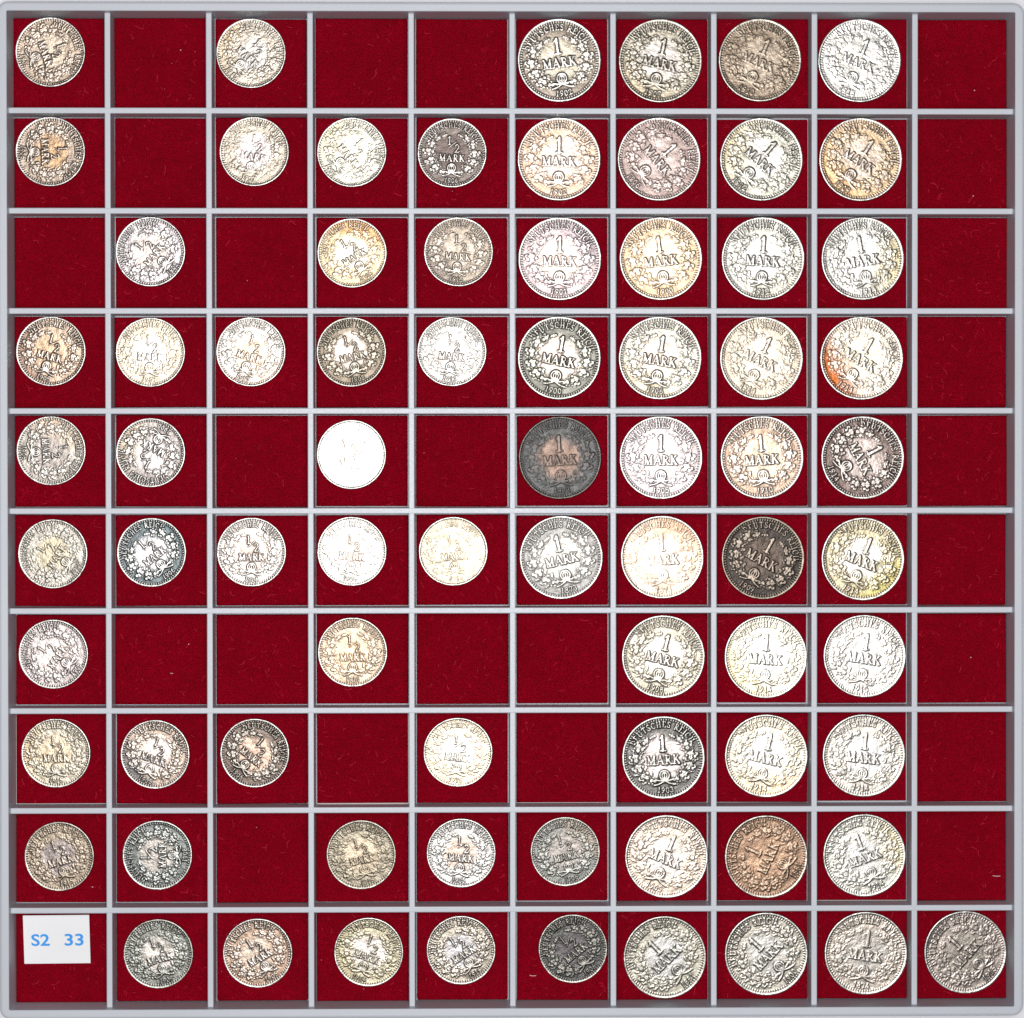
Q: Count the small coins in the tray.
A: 38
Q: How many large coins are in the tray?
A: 37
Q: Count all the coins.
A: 75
